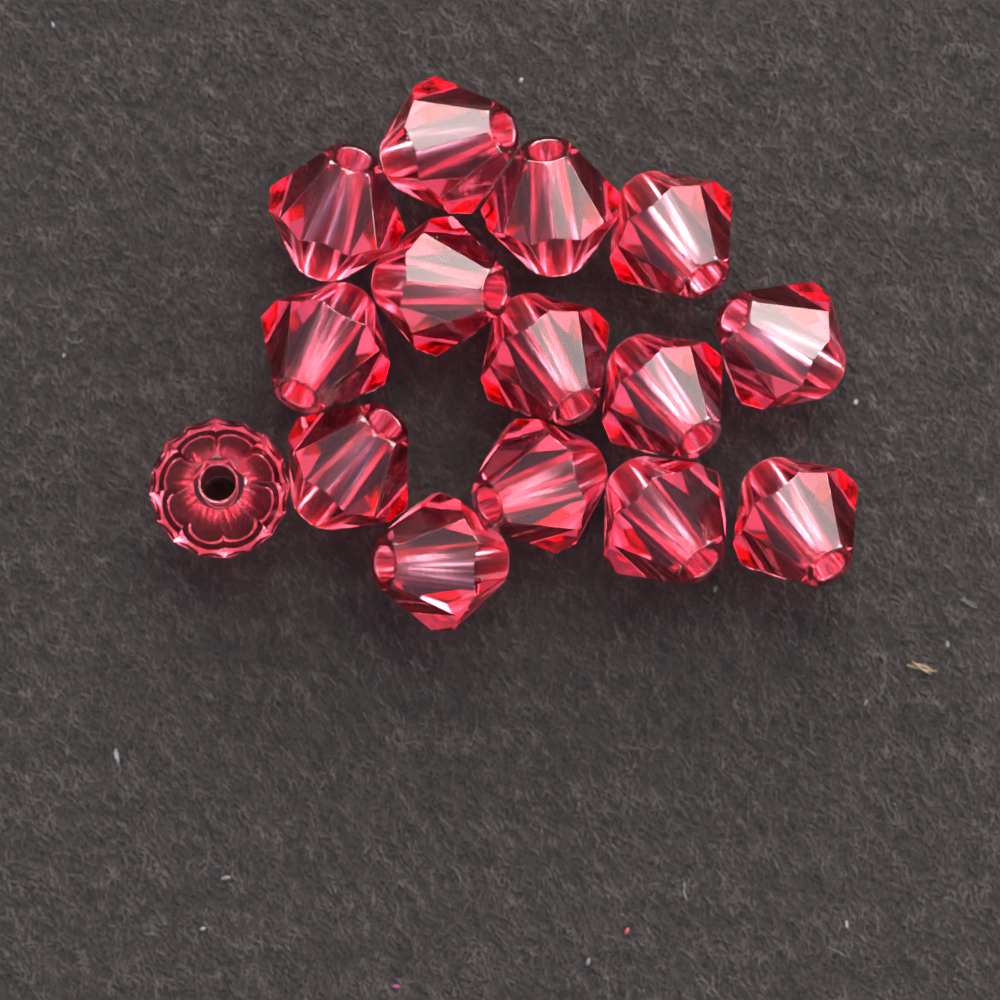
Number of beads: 15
